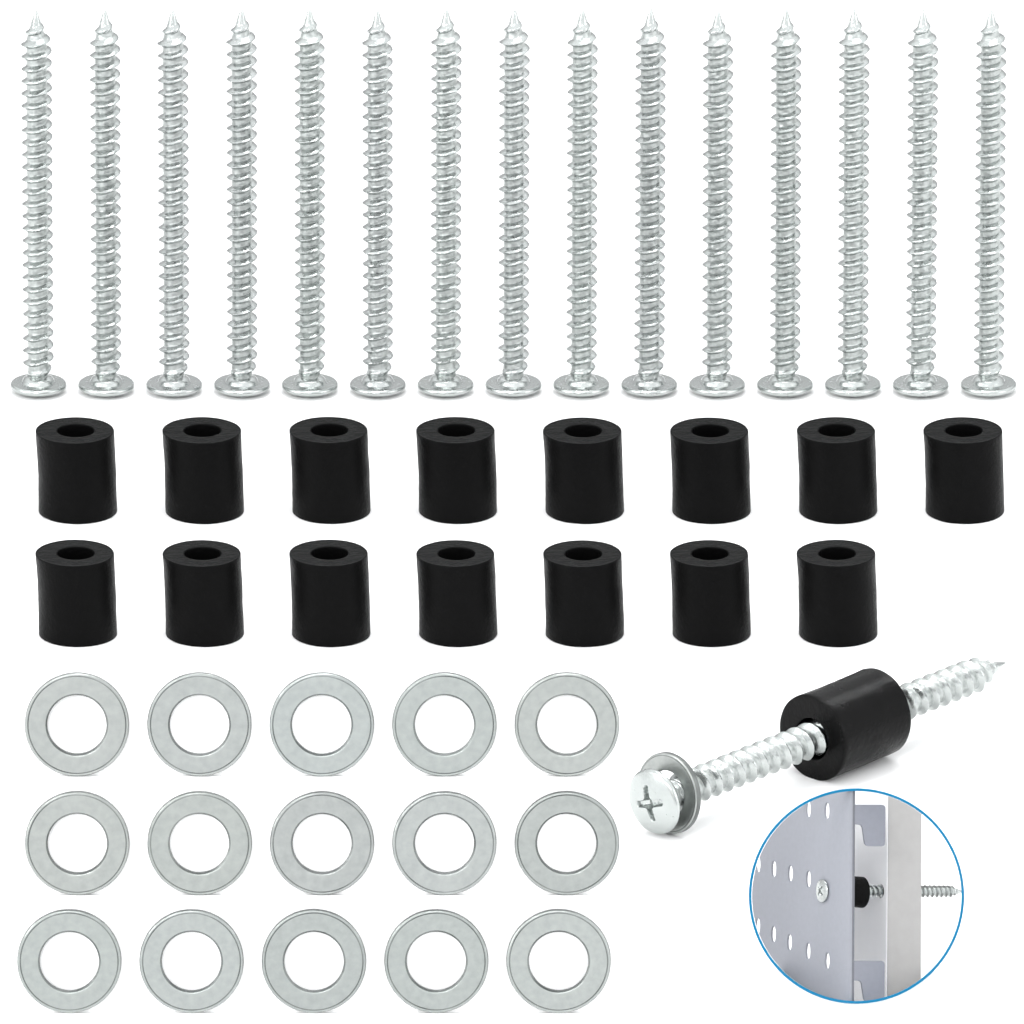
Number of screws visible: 17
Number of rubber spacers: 17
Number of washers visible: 16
